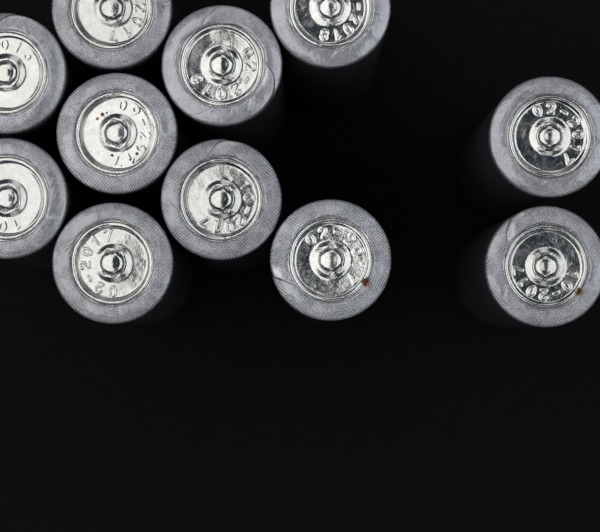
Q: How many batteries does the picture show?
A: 11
